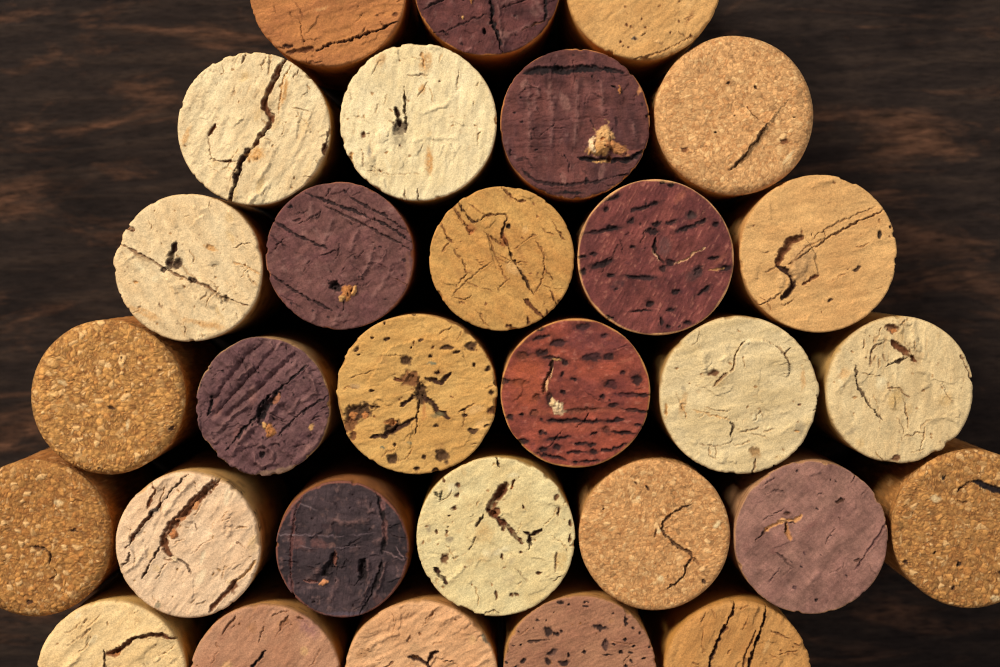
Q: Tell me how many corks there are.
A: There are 30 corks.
